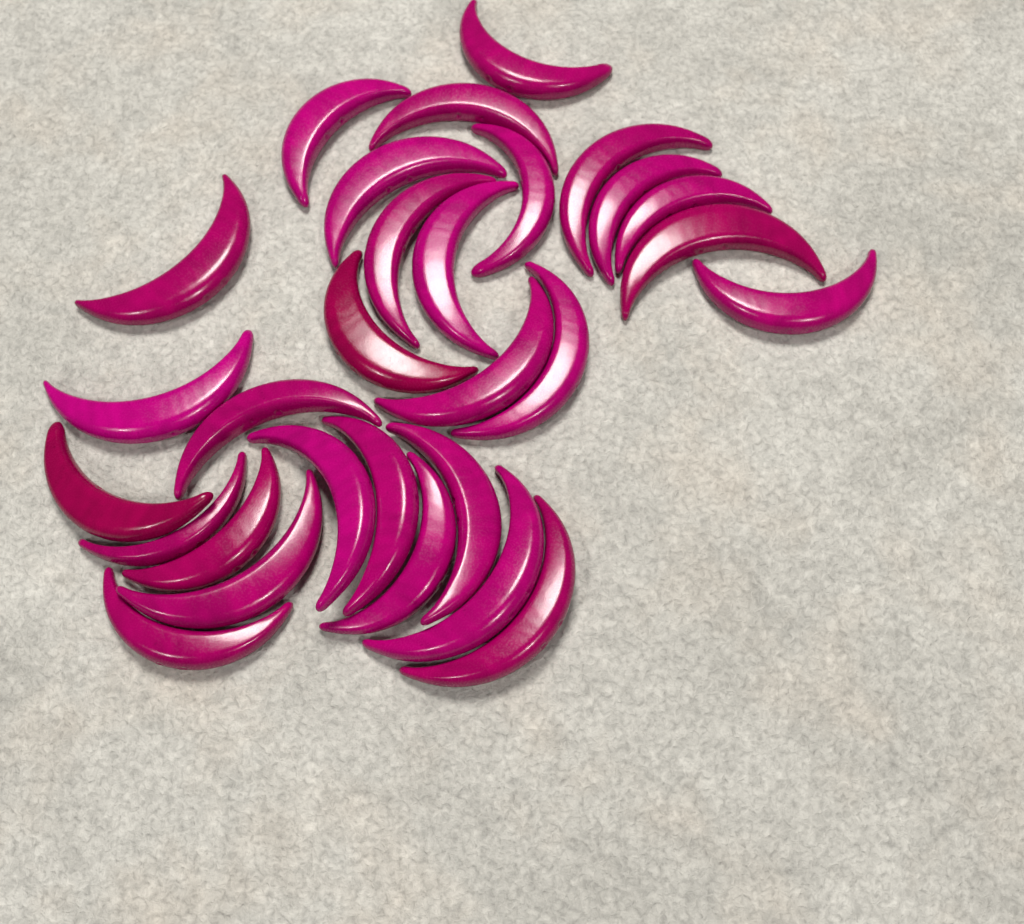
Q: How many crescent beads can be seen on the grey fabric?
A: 29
